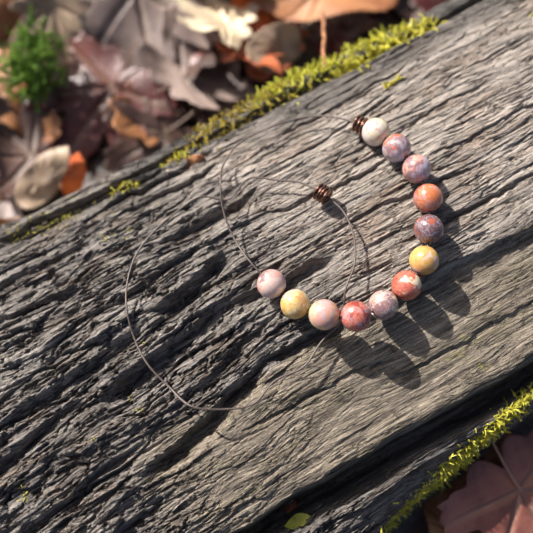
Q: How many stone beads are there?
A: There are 12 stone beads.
